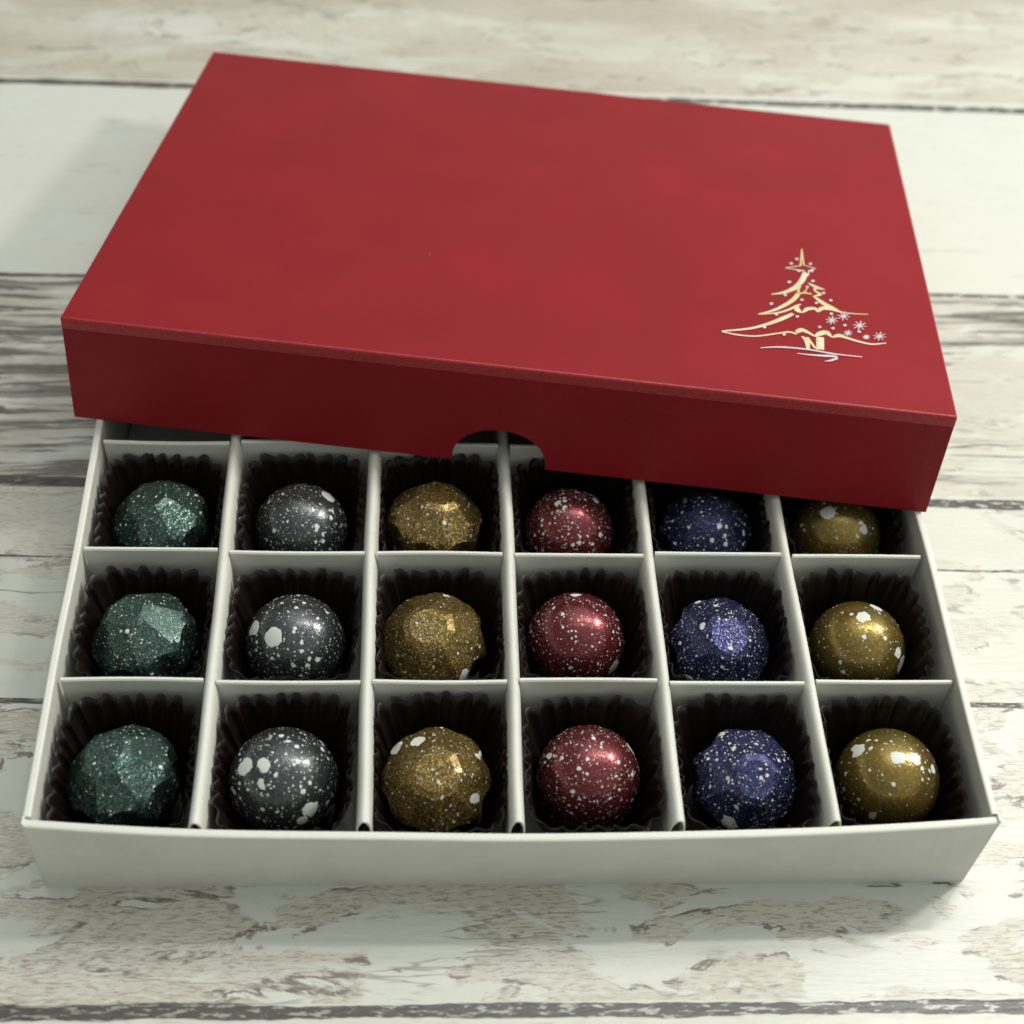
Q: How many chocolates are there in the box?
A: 18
